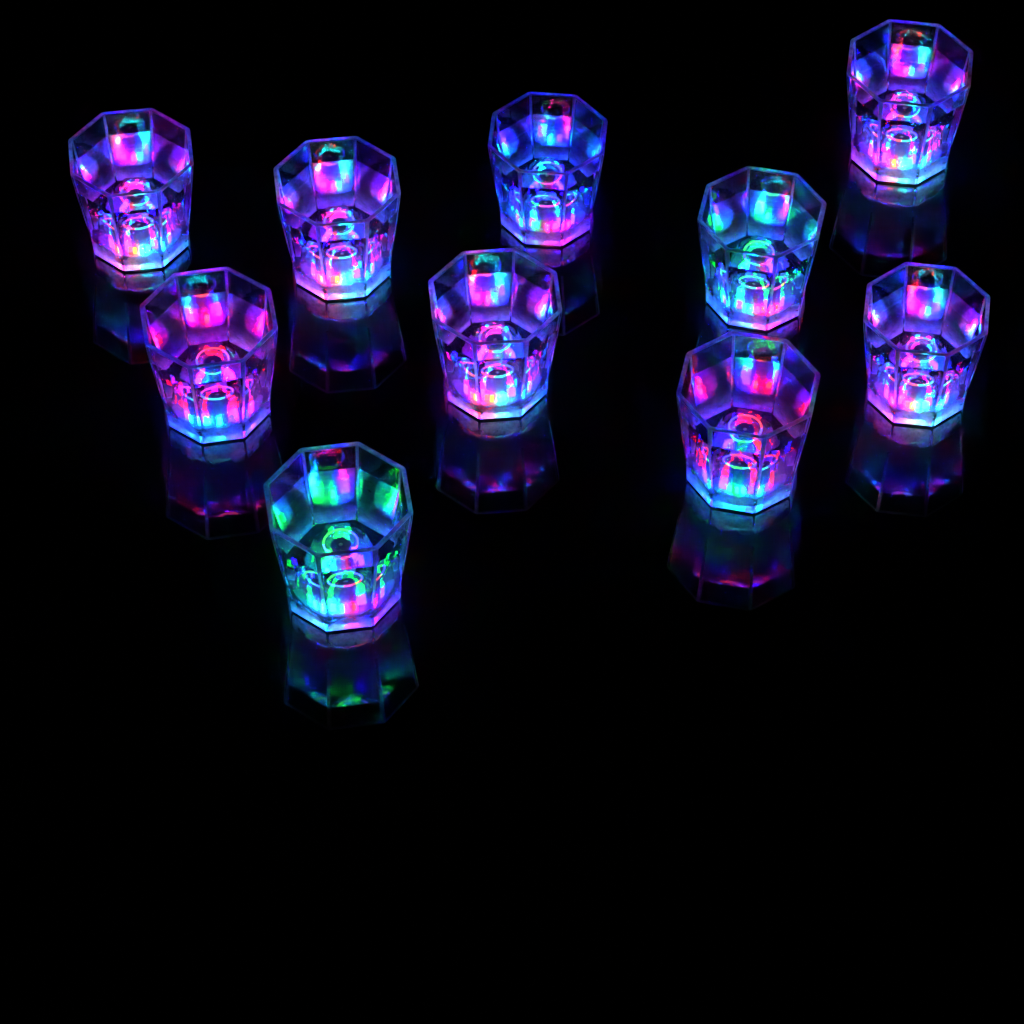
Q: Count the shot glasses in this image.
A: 10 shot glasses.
